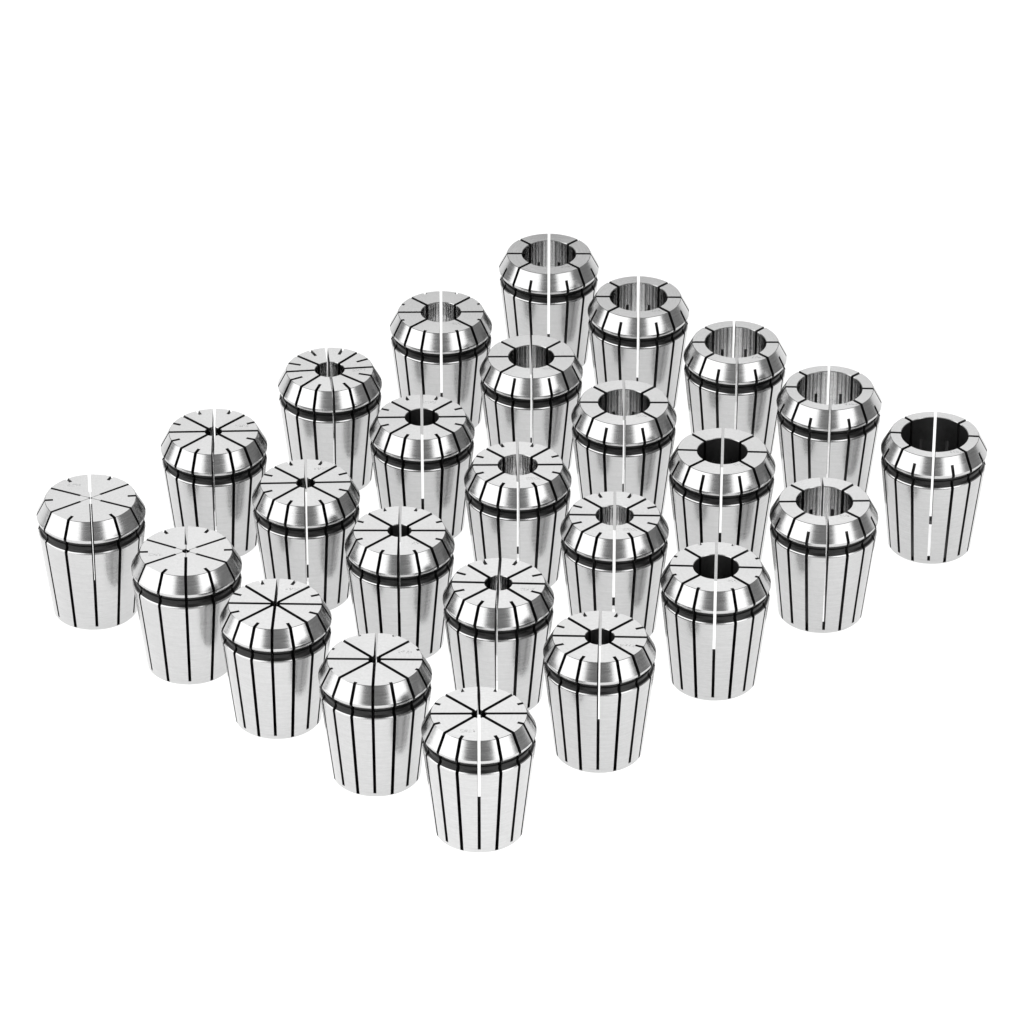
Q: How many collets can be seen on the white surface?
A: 25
